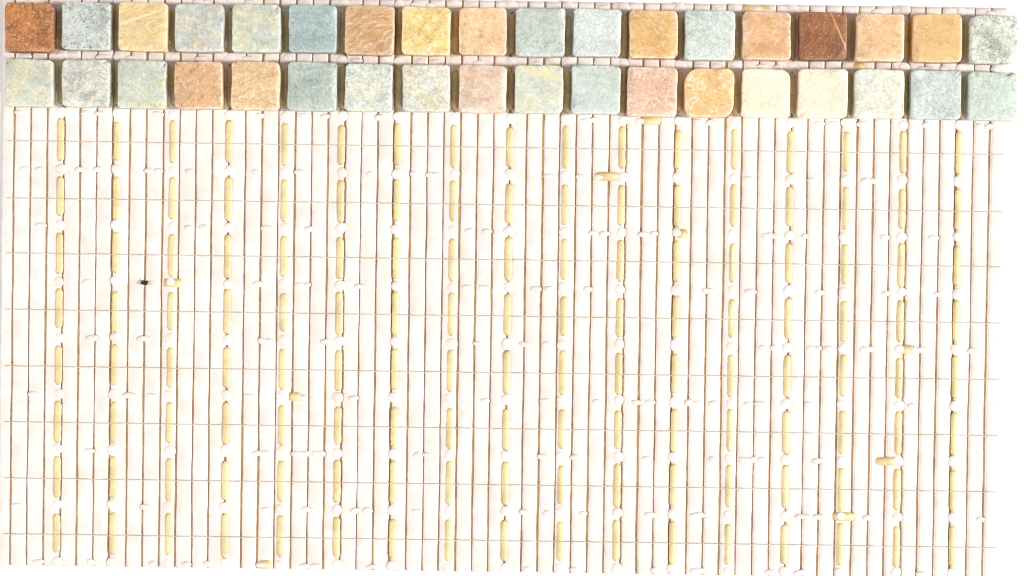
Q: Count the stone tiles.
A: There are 36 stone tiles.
